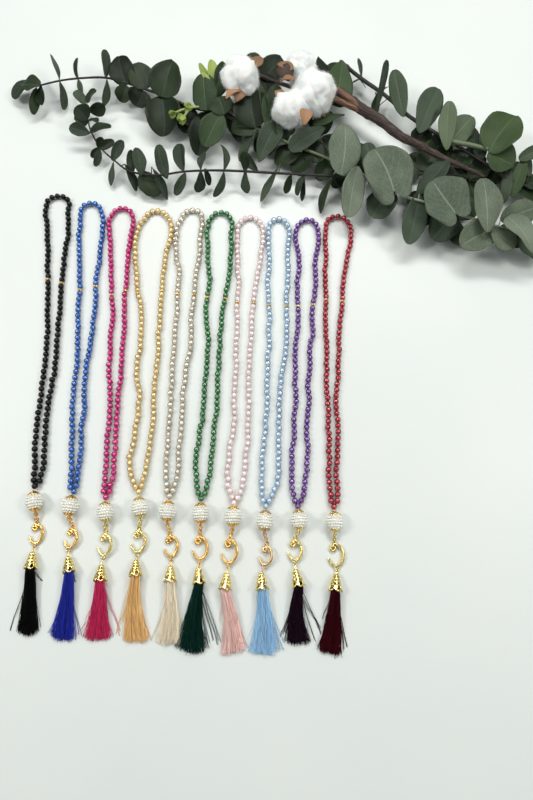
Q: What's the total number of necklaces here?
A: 10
